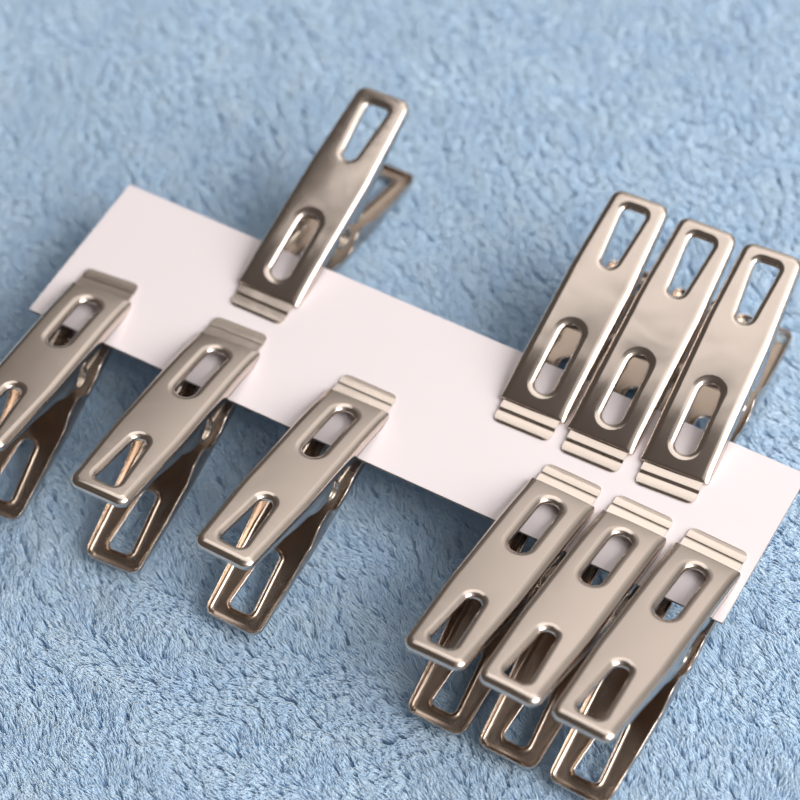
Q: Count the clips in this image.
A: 10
